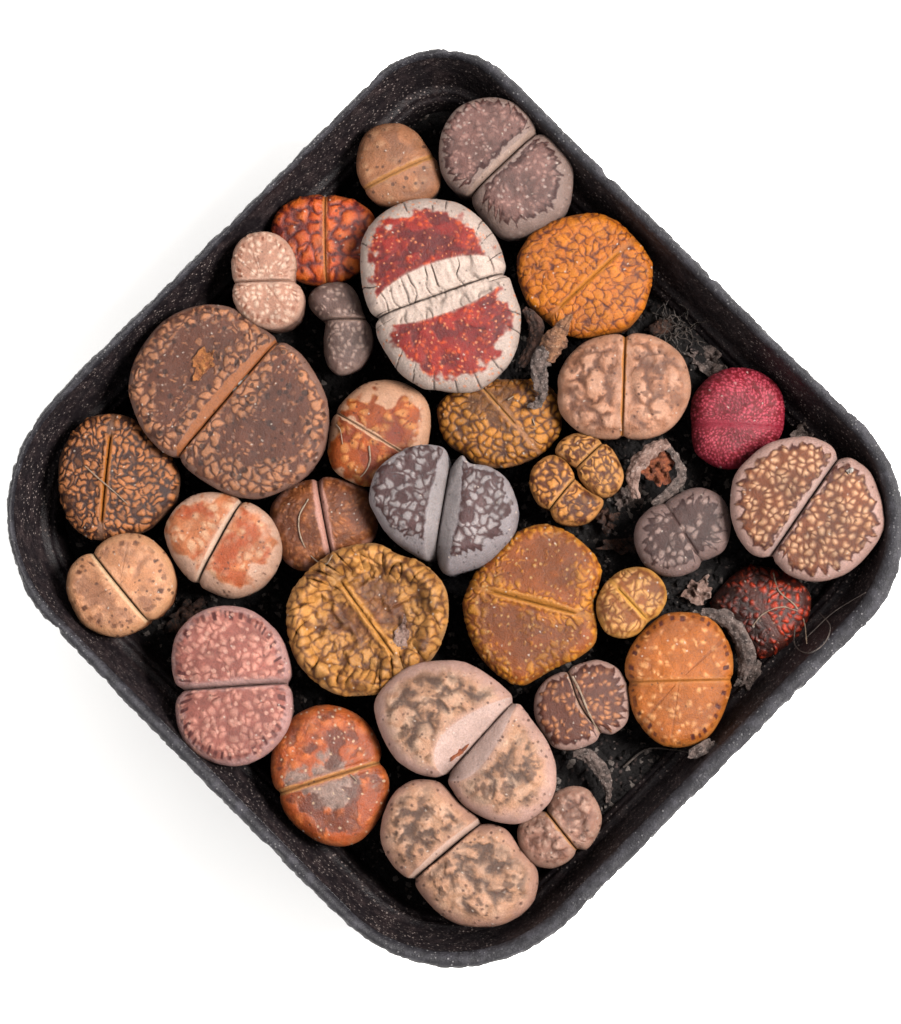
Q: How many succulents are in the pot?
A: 32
